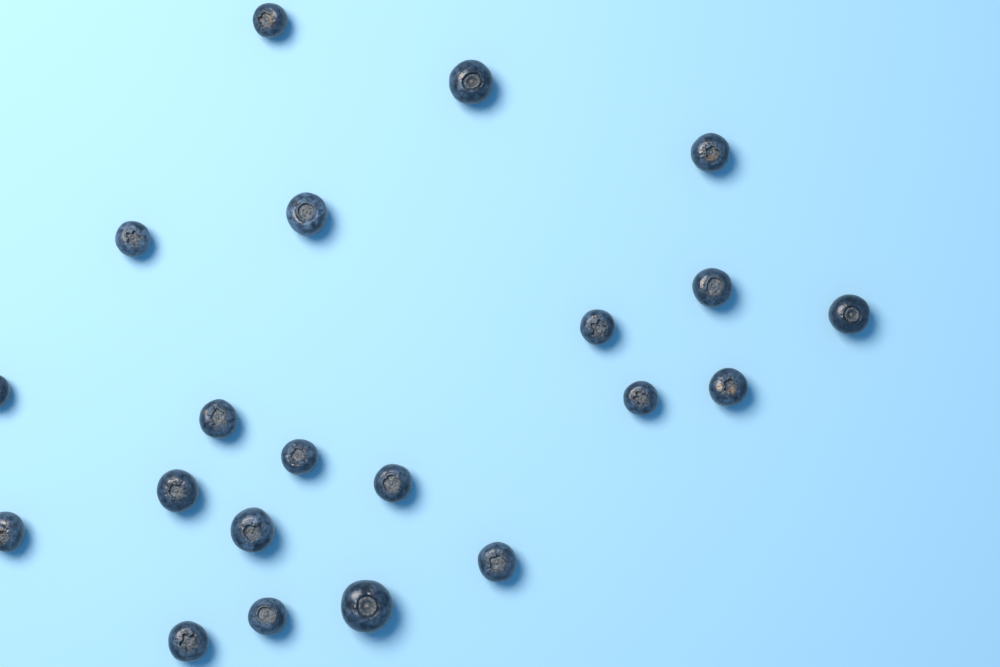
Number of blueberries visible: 21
